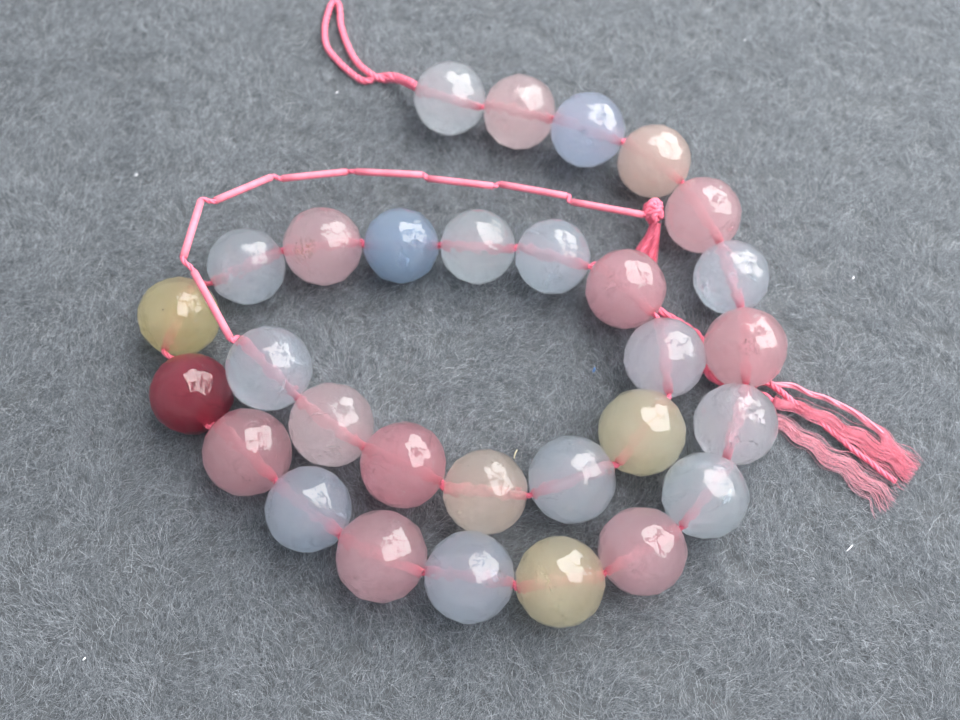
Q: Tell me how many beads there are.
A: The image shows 30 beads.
